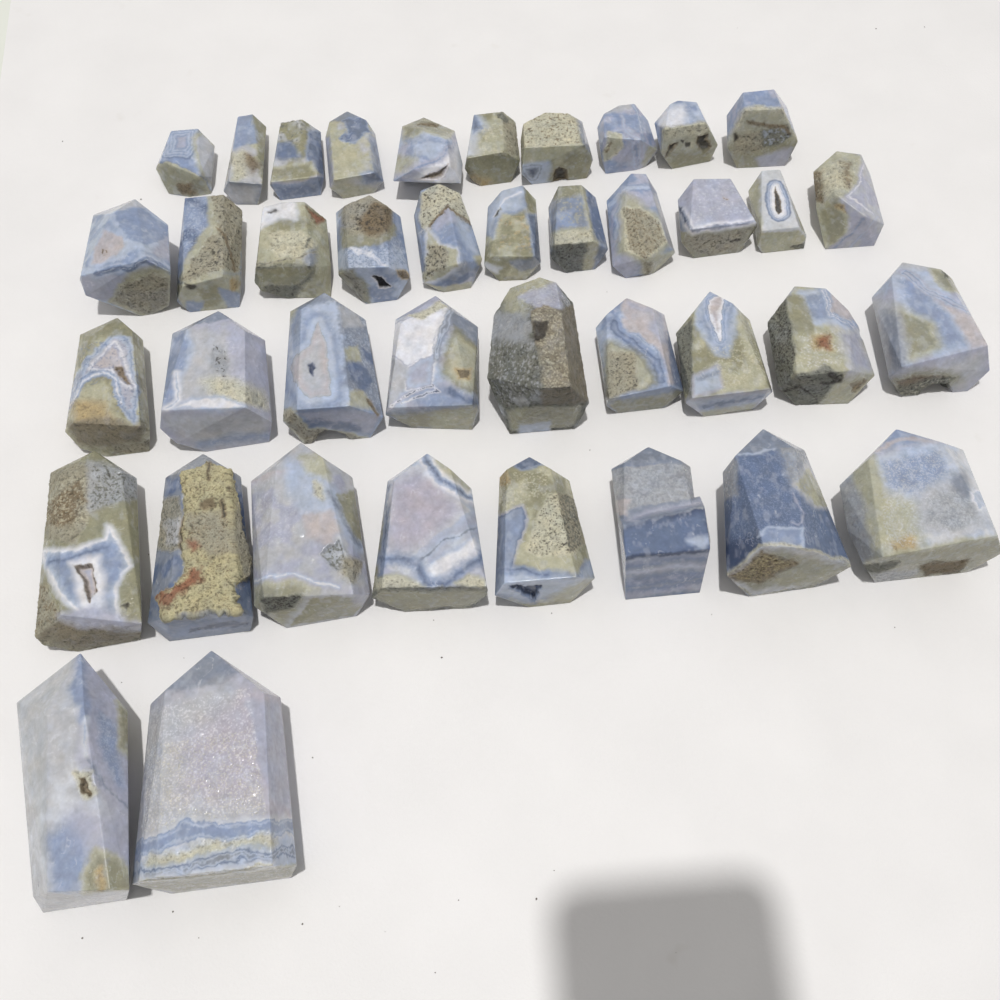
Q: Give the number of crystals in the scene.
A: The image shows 40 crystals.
